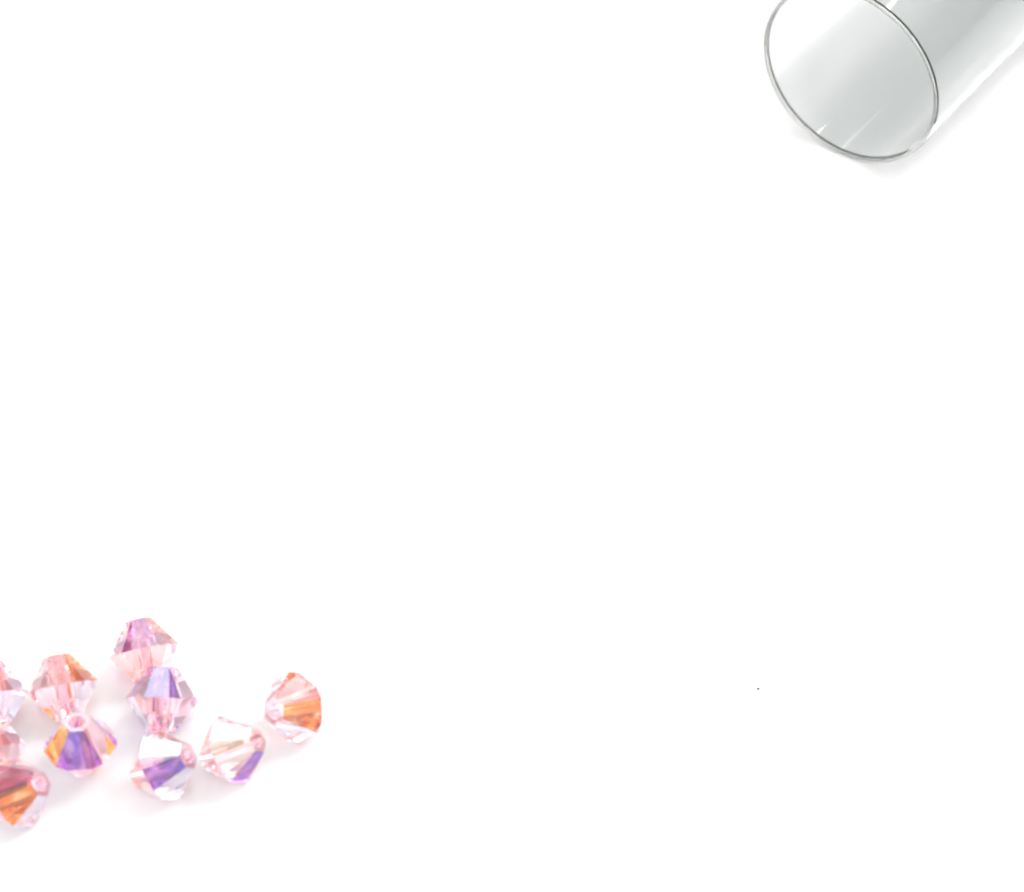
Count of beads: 10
